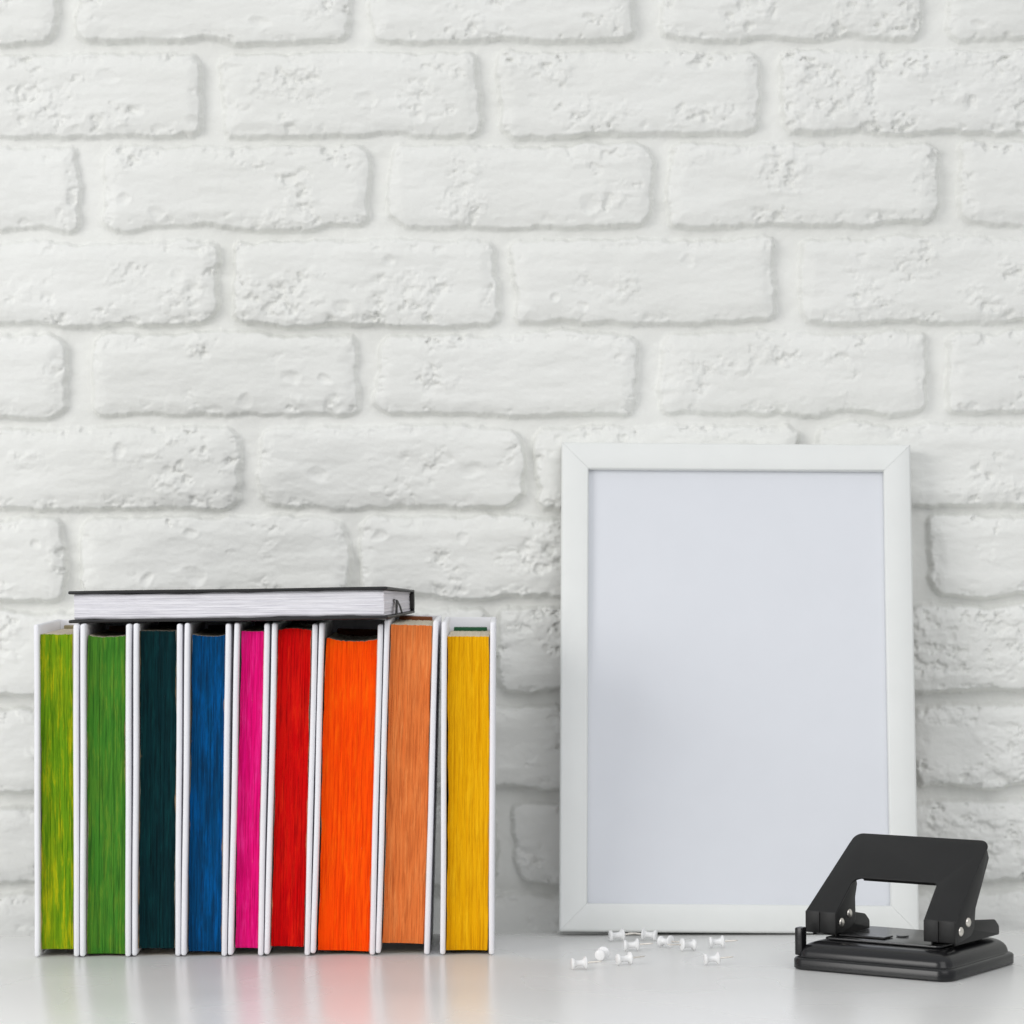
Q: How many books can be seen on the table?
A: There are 10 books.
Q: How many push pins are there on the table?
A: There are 10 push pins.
